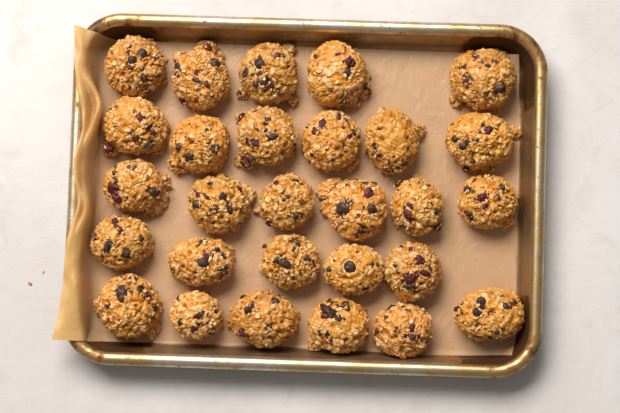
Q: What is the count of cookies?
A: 28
